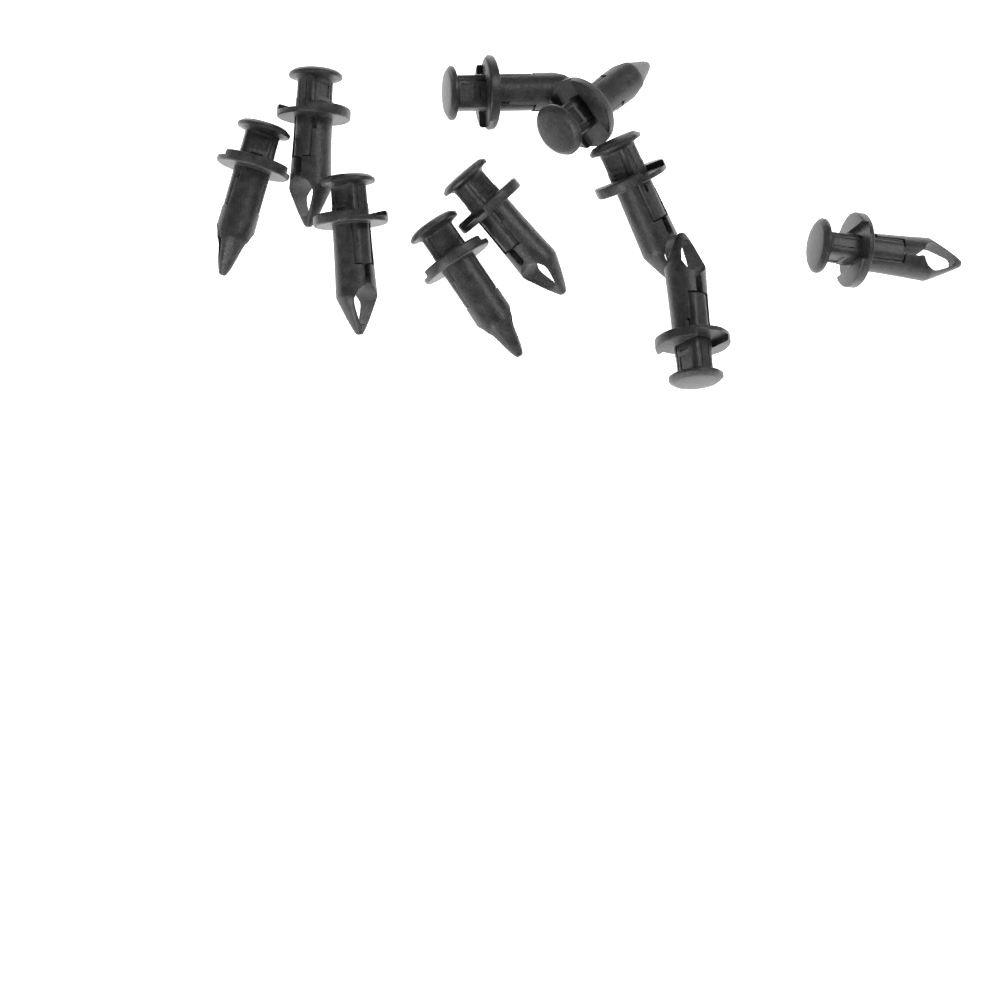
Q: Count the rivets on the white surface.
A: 10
